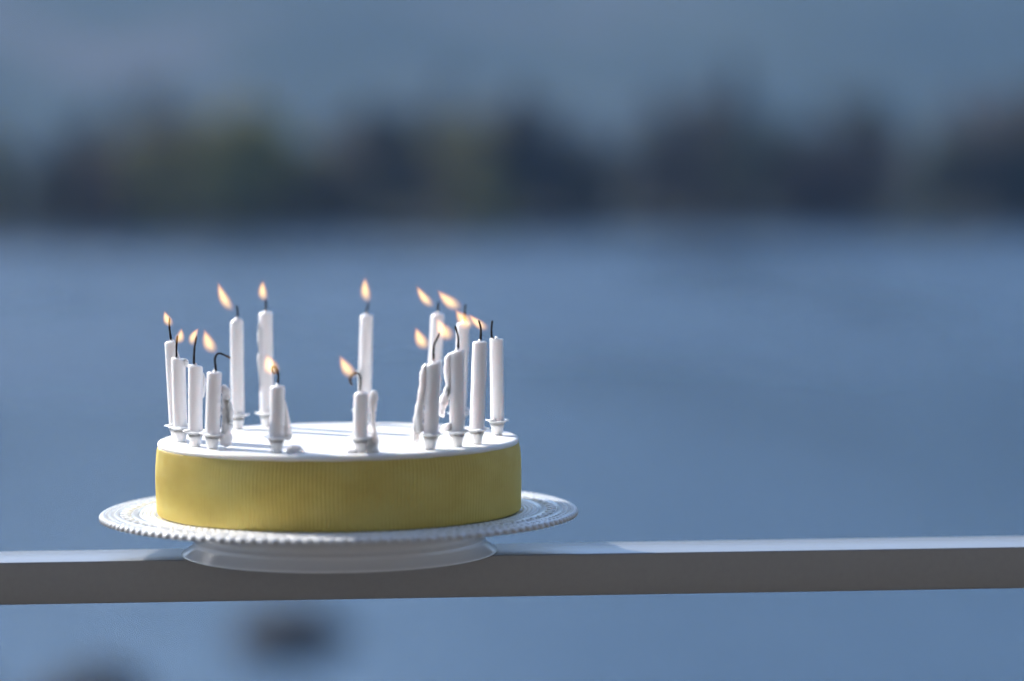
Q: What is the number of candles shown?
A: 15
